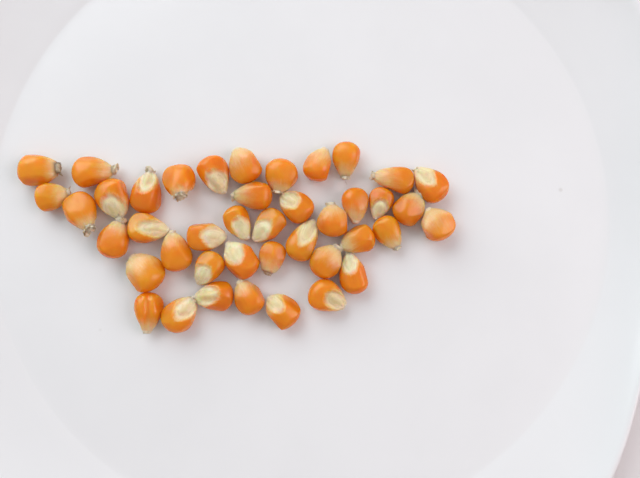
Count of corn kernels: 42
